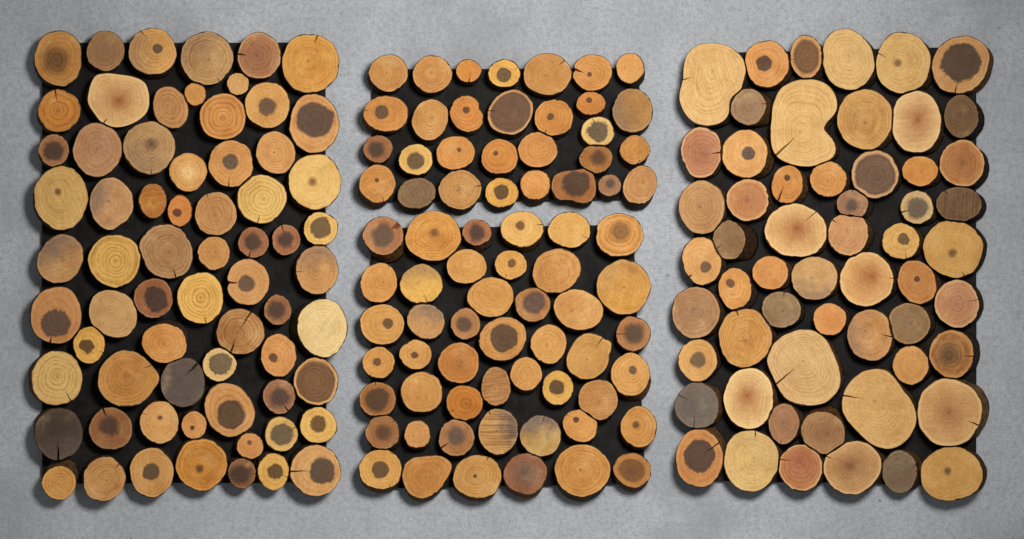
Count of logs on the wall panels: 200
